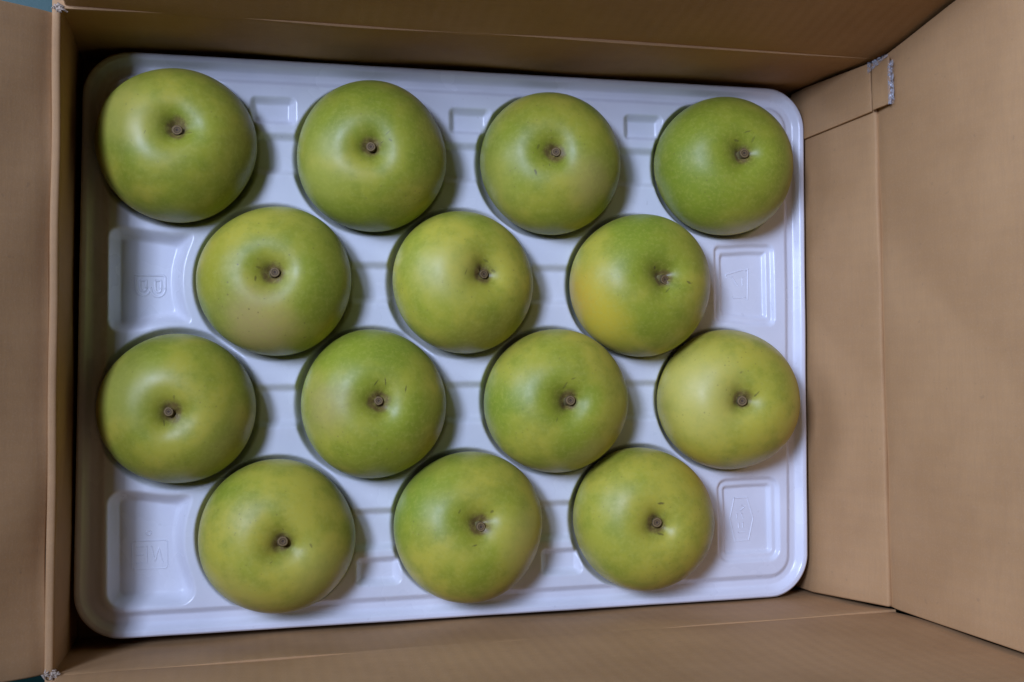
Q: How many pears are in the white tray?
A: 14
